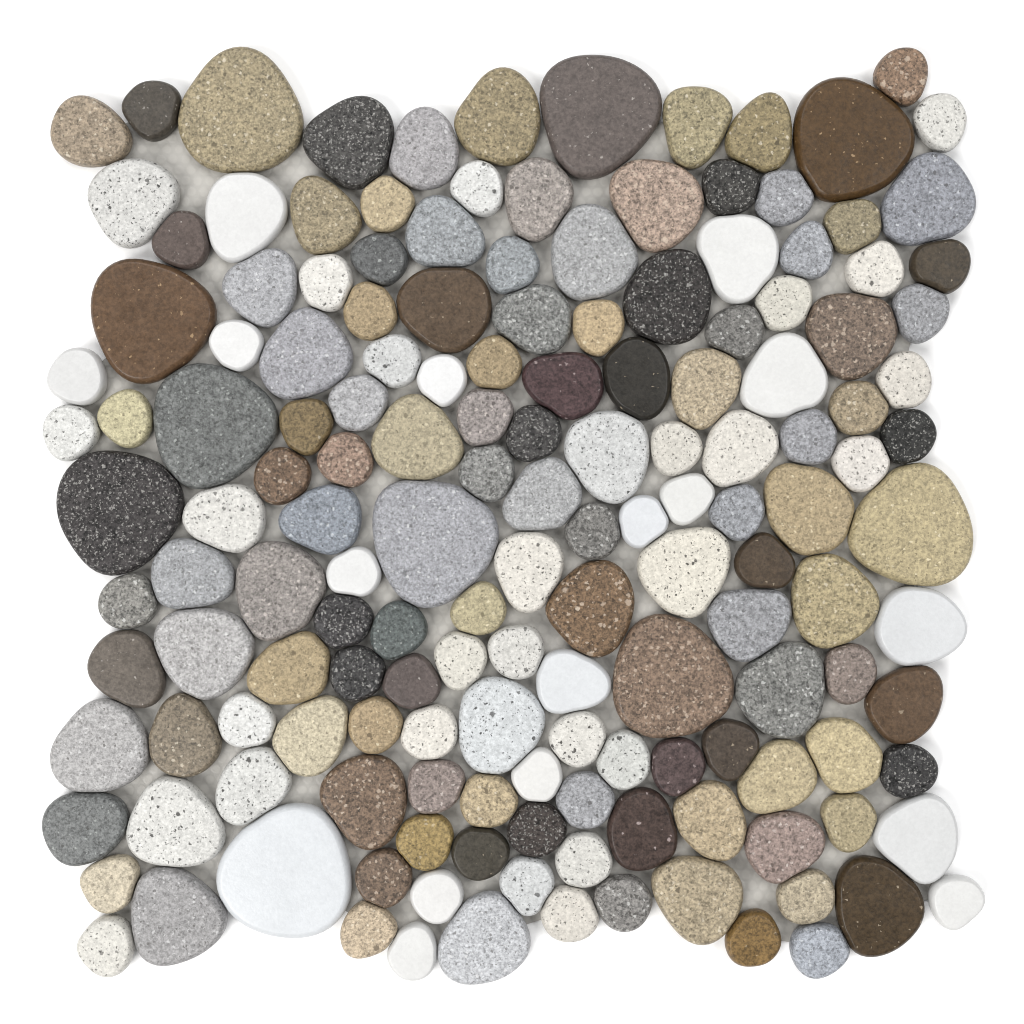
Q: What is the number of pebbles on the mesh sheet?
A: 159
